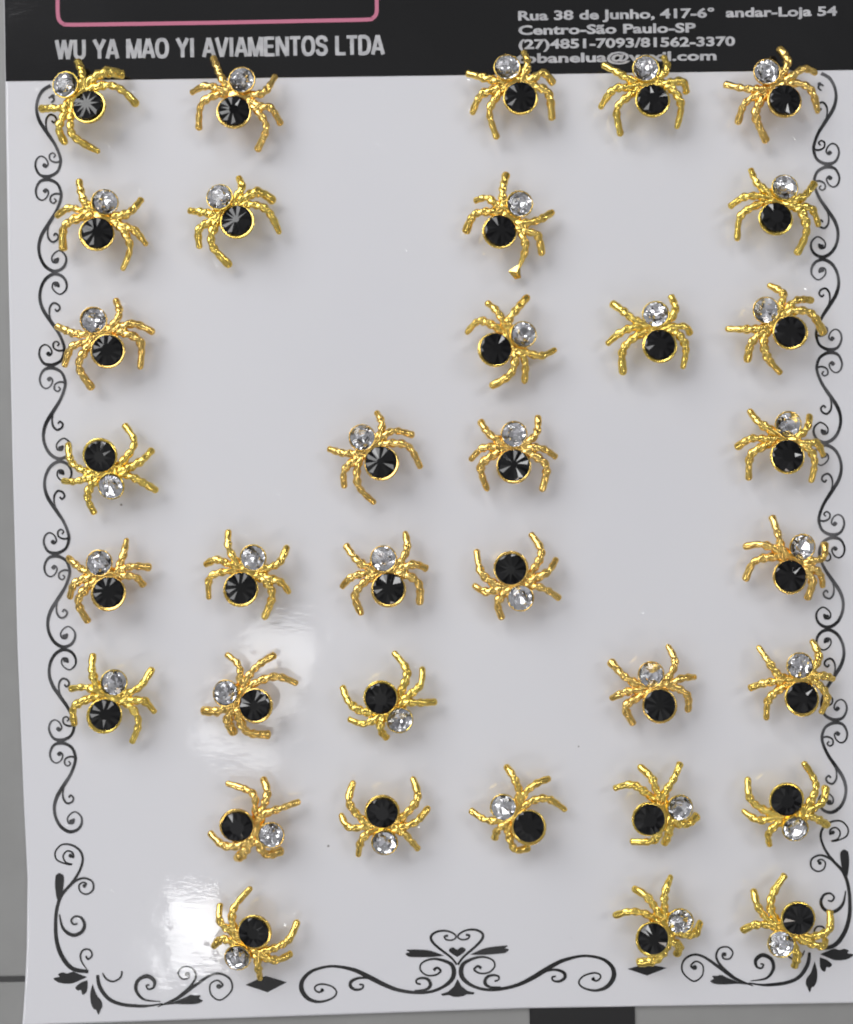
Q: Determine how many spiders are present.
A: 35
